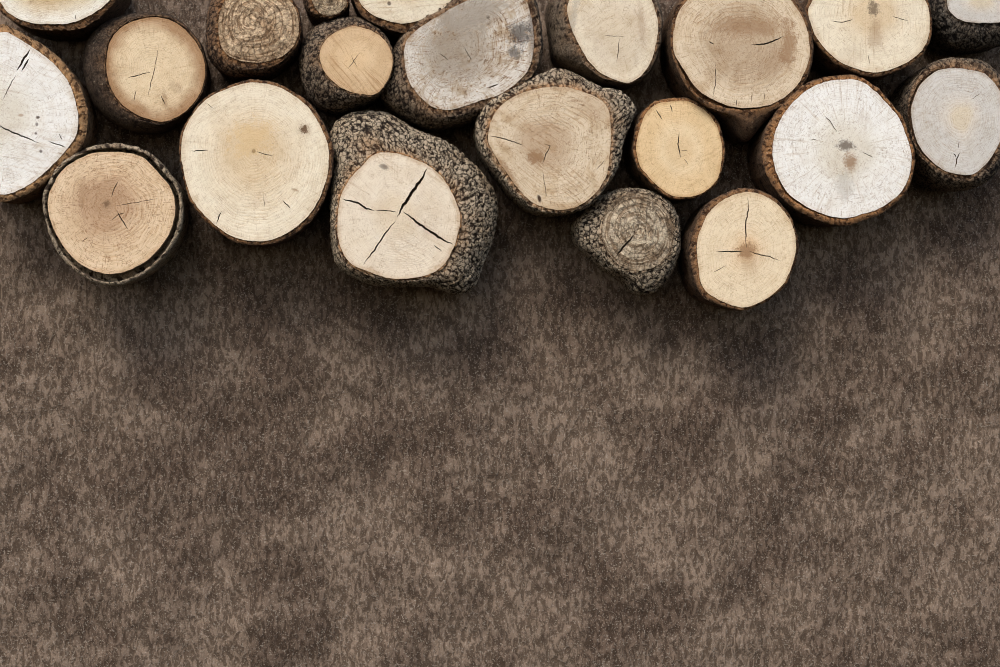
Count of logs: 21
